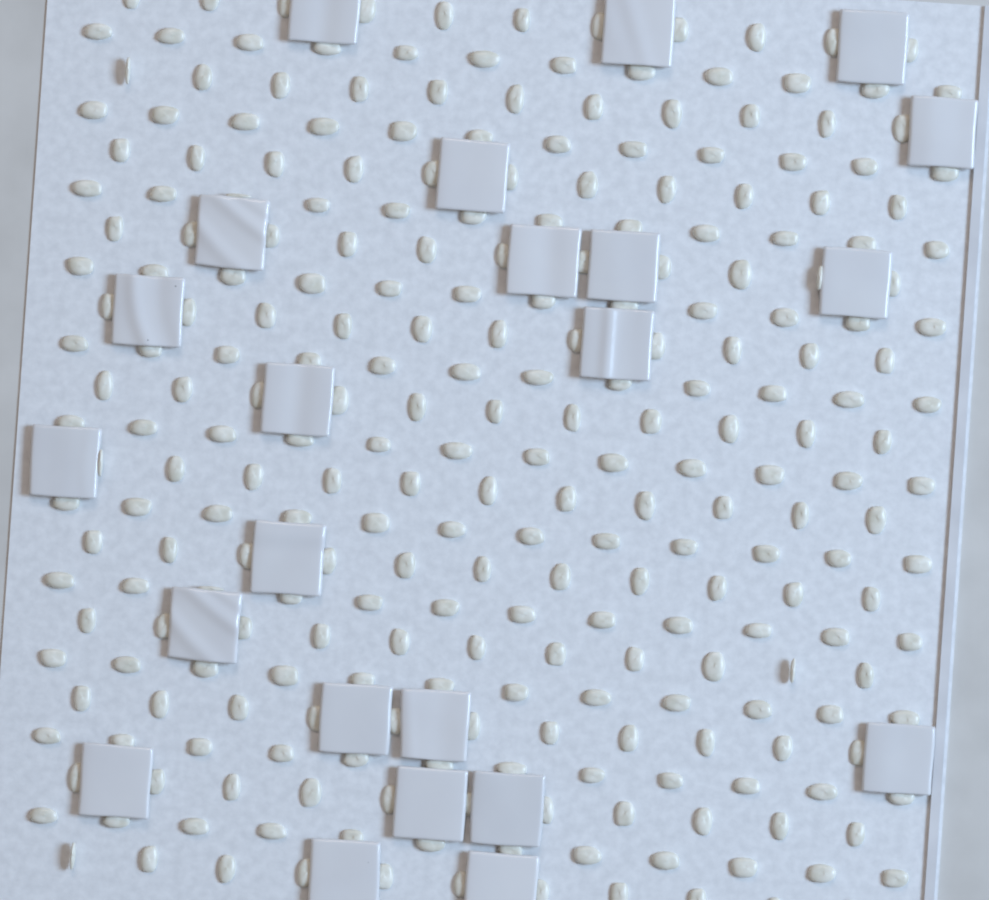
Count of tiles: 23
